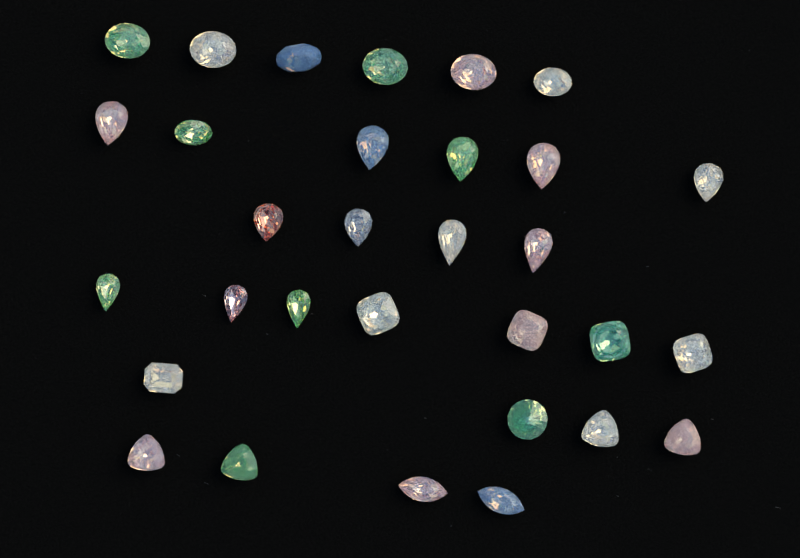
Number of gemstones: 31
